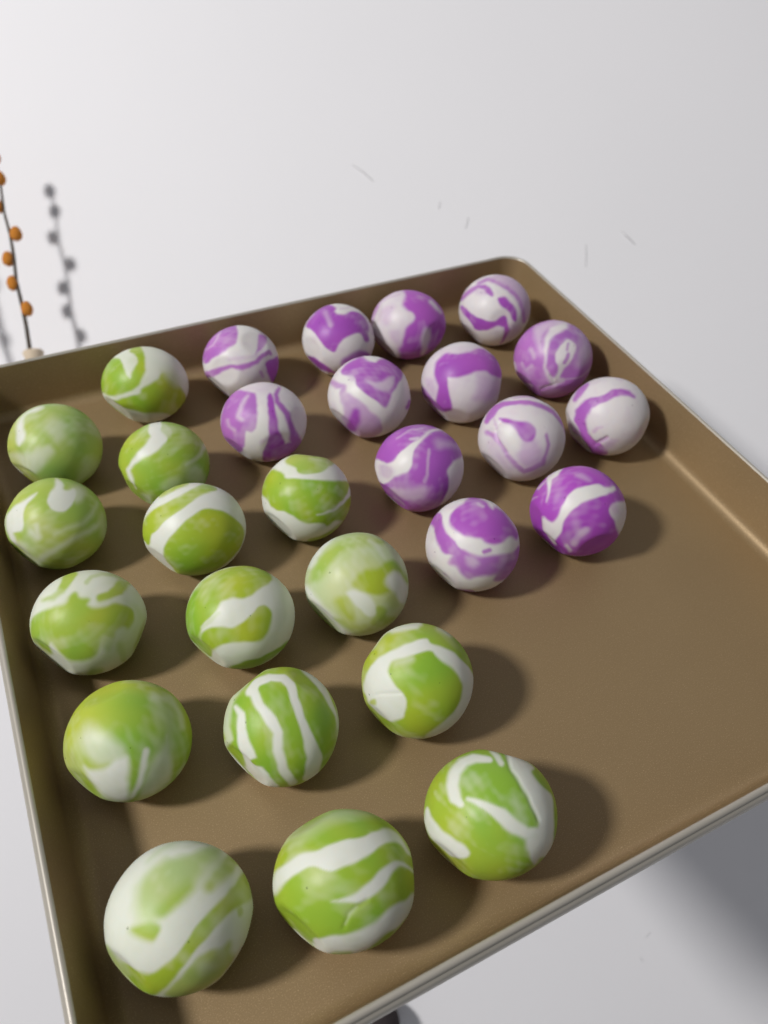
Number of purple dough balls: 13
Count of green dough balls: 15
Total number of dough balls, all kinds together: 28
